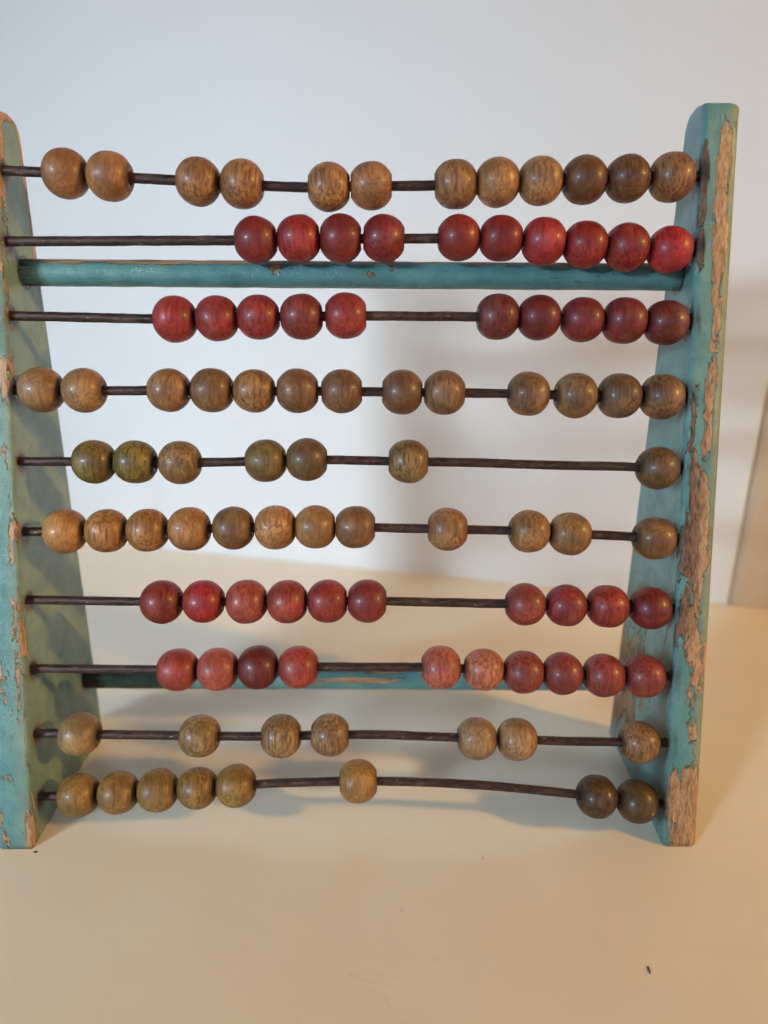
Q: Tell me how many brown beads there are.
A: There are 59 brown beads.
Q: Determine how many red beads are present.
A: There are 40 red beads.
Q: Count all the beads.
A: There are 99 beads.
